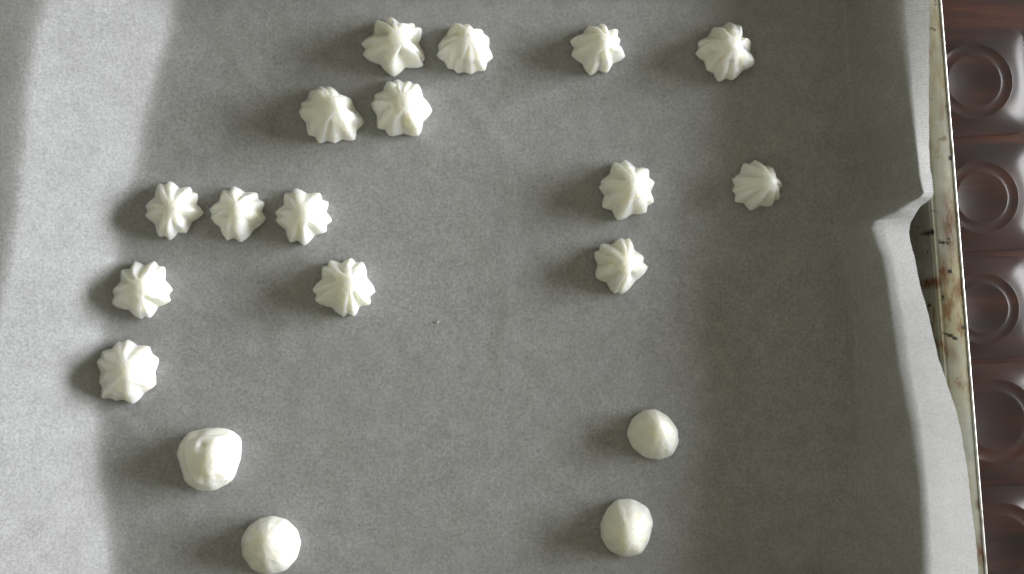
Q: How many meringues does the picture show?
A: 19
